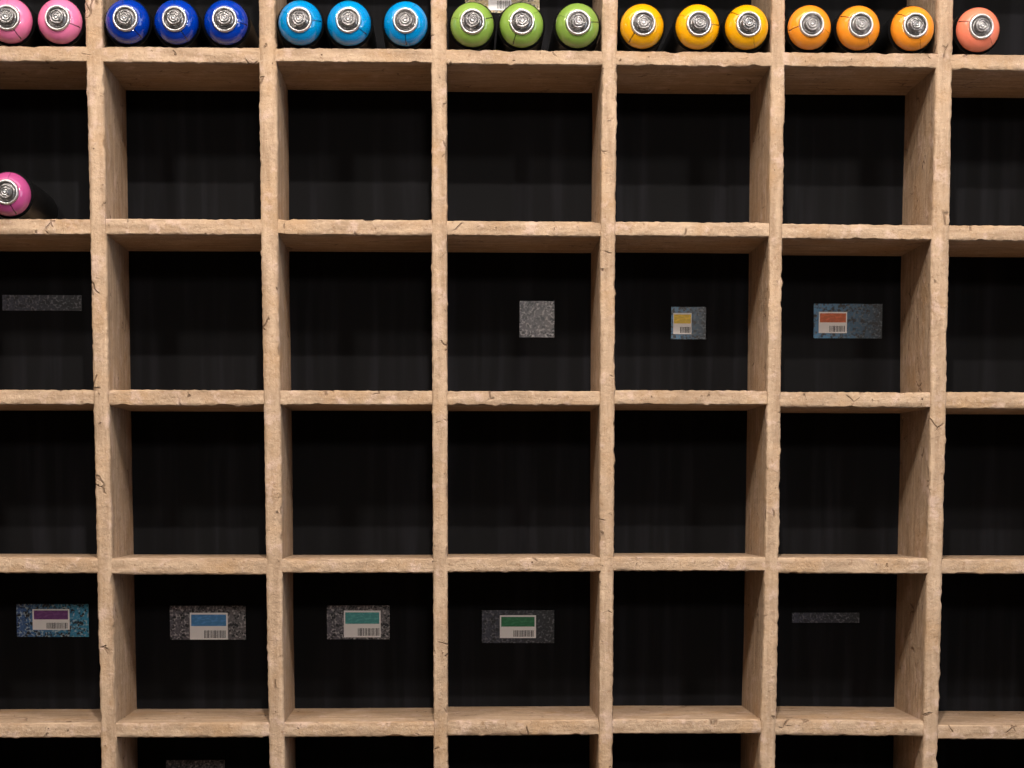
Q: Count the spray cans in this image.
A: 19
